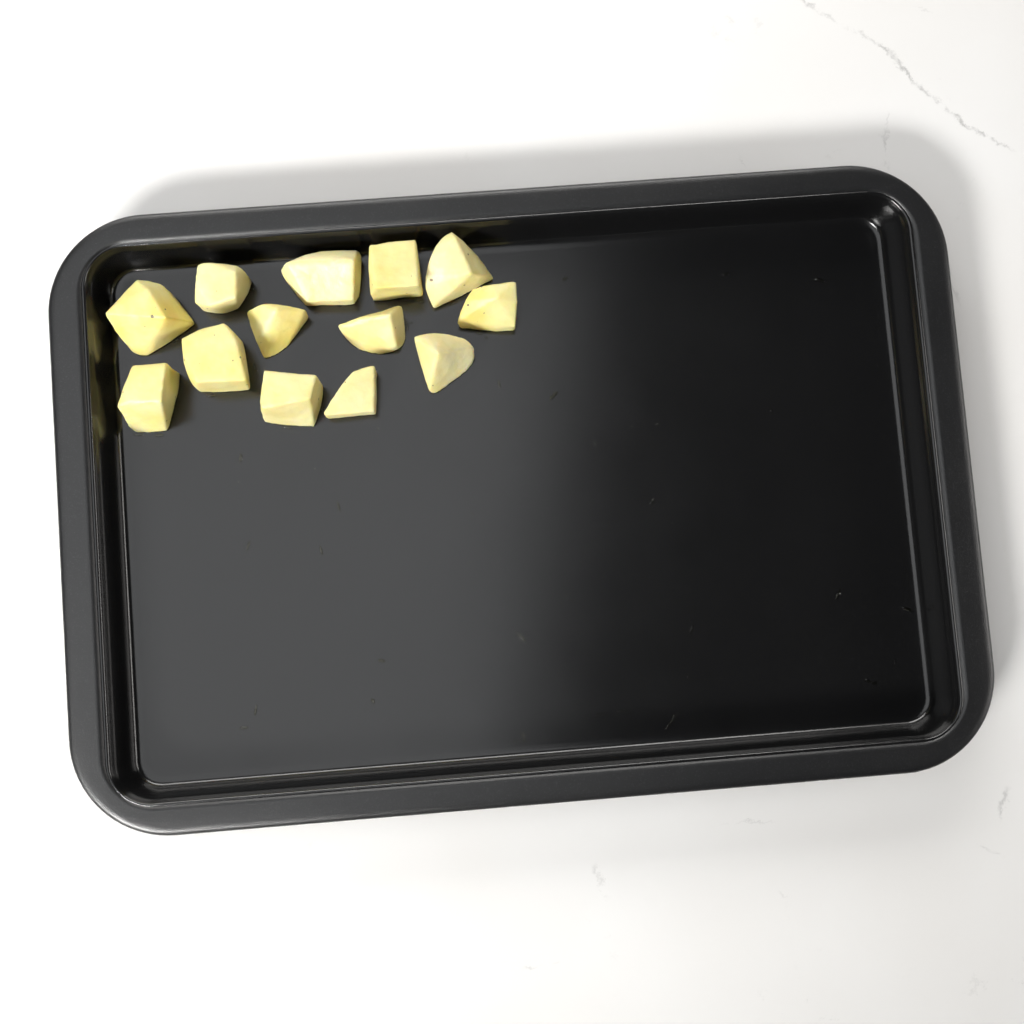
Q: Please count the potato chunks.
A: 13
